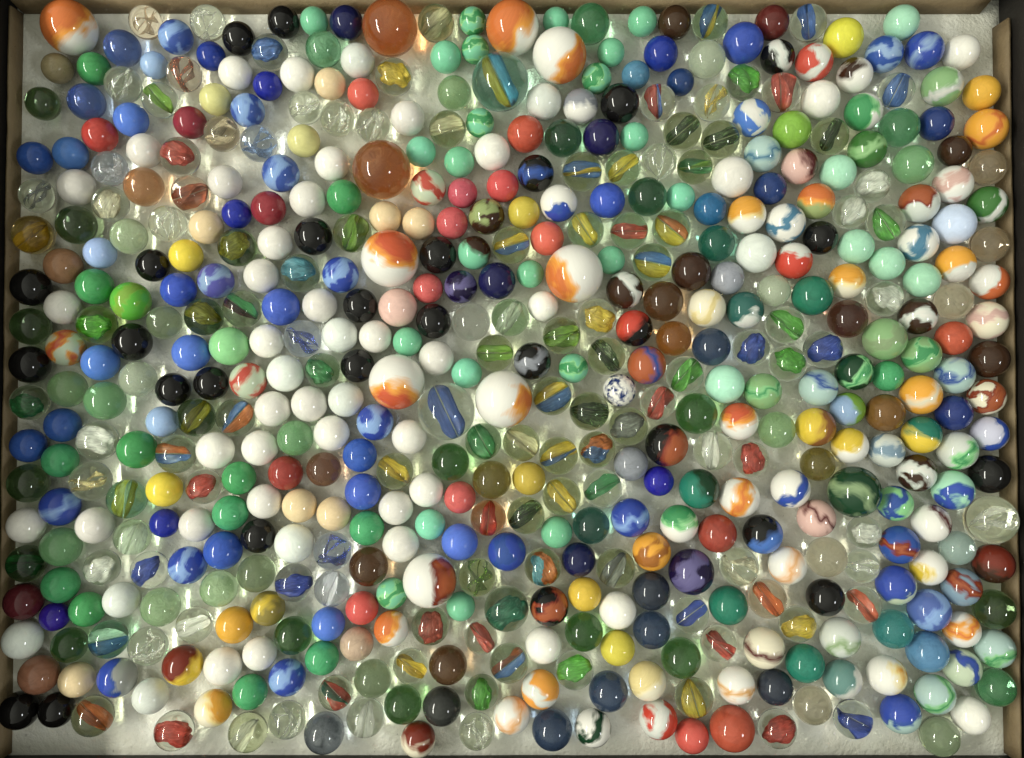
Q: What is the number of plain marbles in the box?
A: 198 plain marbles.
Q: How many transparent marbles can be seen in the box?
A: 189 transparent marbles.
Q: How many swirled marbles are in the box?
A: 126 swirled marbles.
